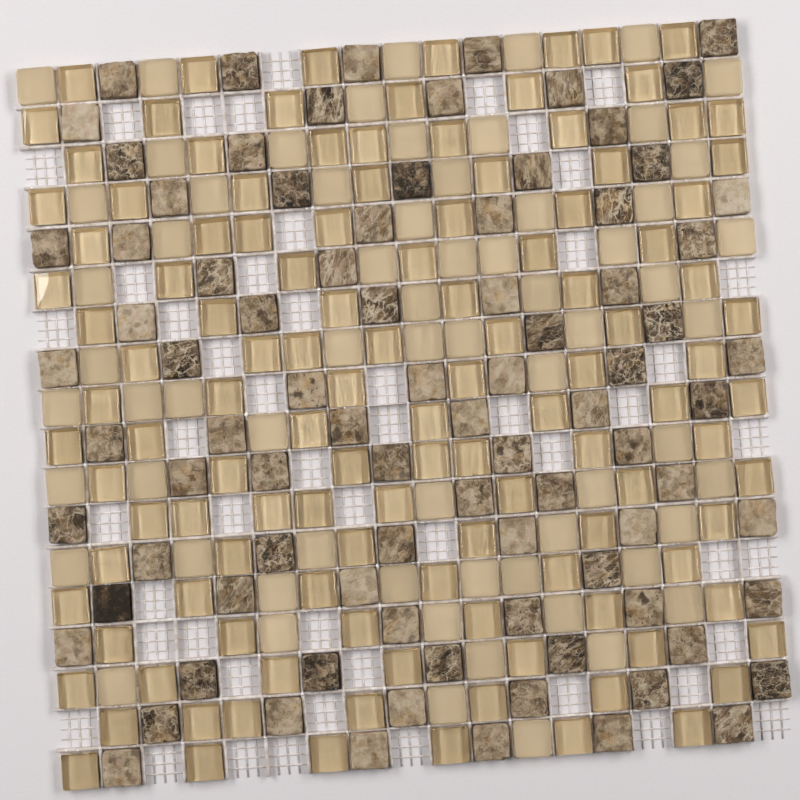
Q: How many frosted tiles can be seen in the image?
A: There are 66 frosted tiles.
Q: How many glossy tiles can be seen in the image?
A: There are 120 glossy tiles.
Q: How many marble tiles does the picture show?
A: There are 87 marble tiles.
